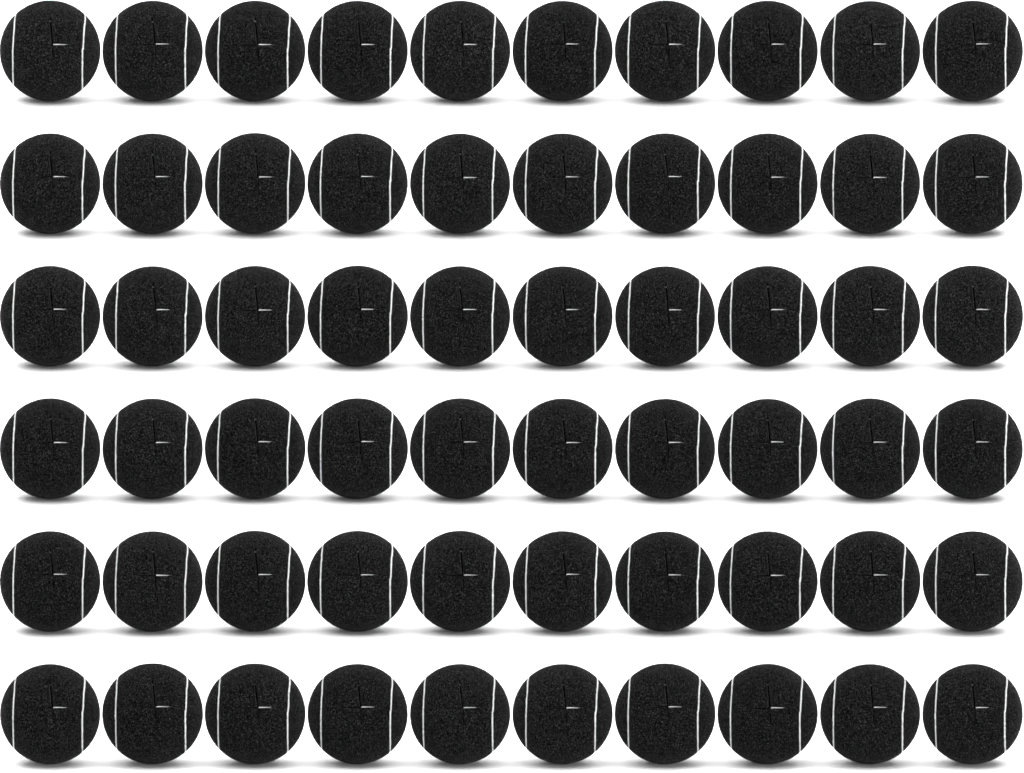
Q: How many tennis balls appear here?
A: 60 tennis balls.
